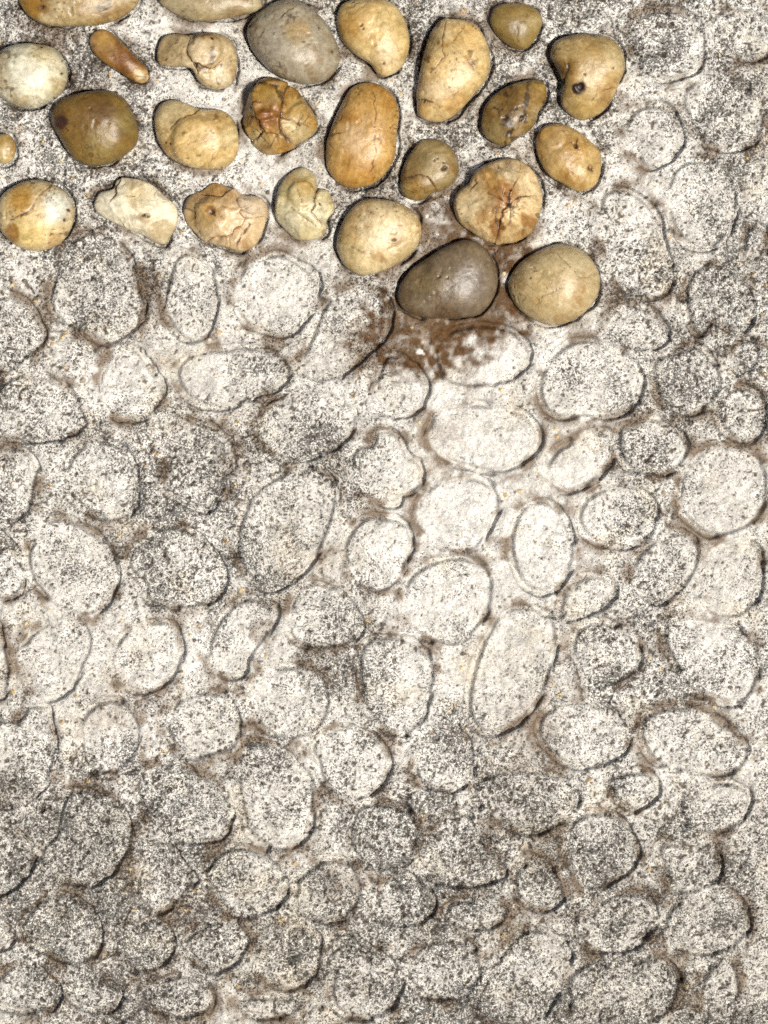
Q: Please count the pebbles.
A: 26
